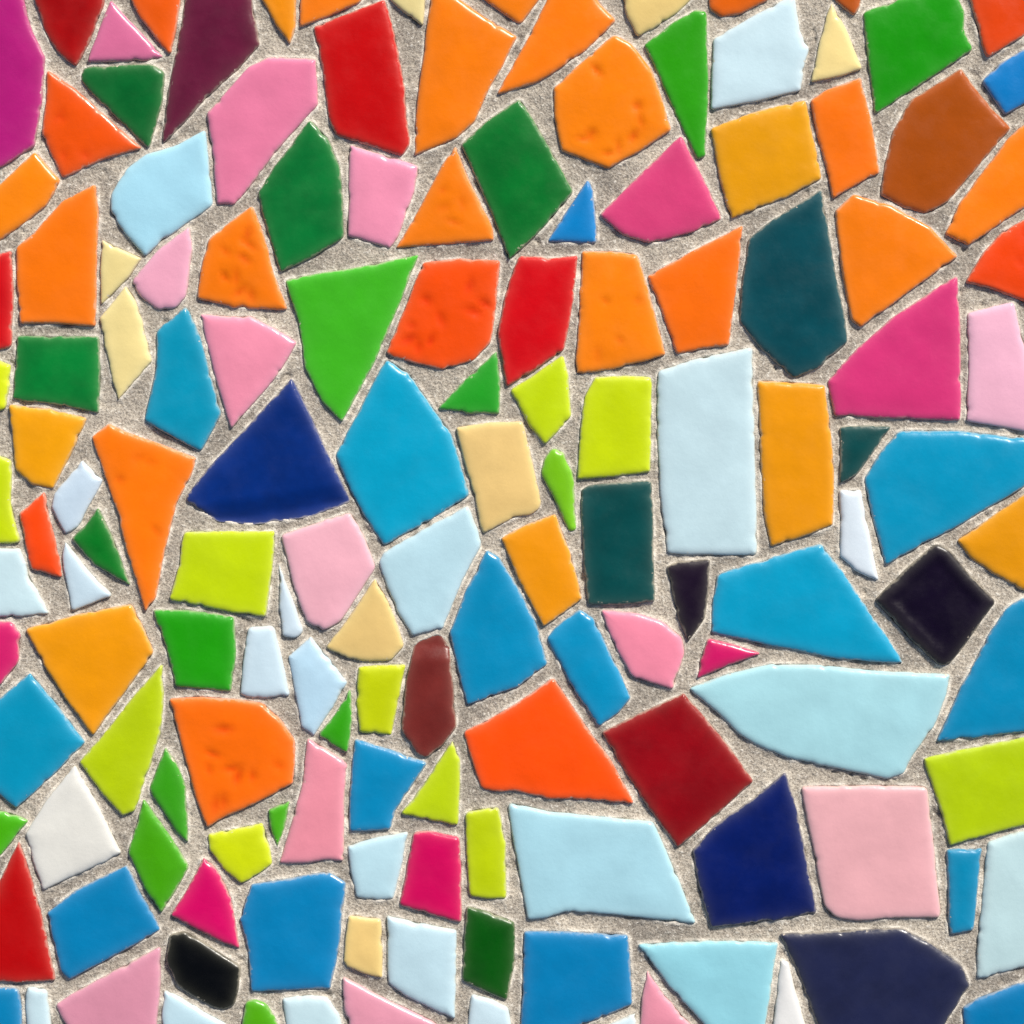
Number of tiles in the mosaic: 148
